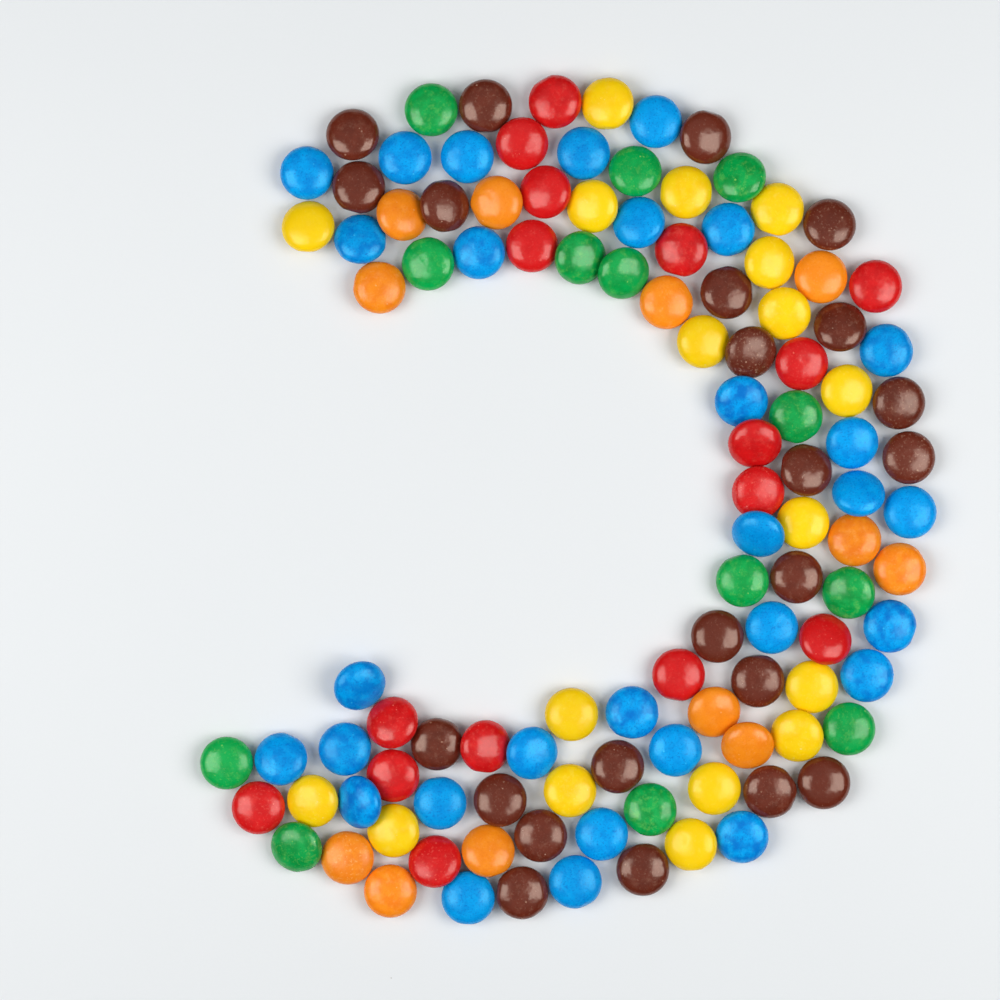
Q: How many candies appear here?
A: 112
